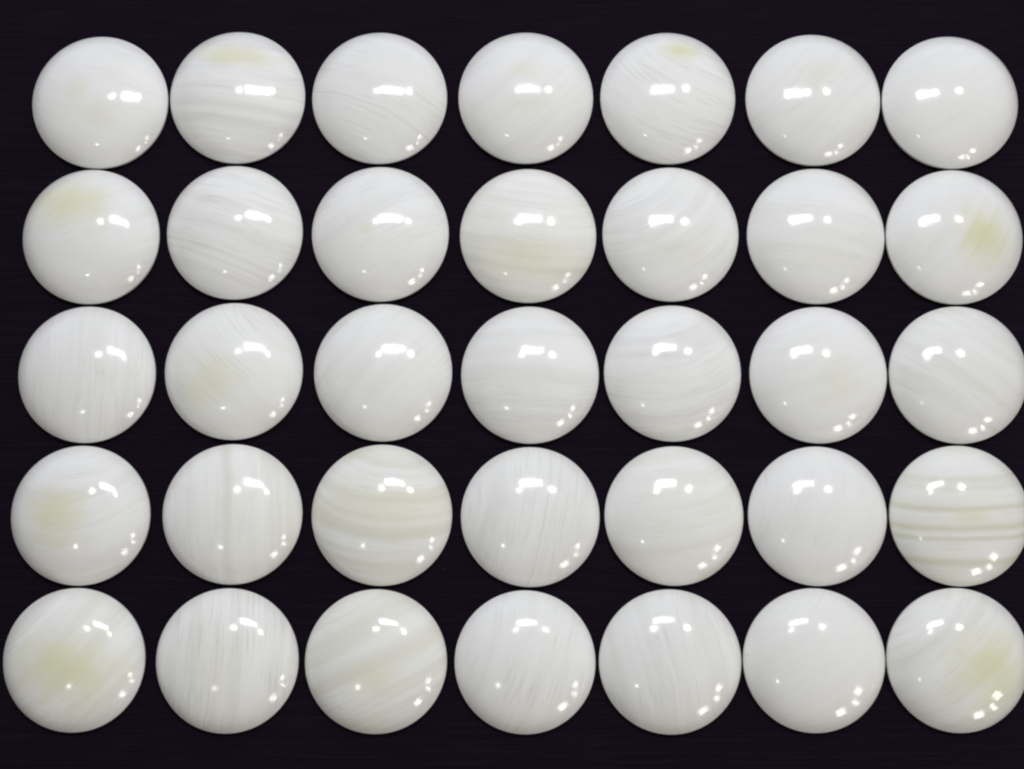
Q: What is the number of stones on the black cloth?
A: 35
